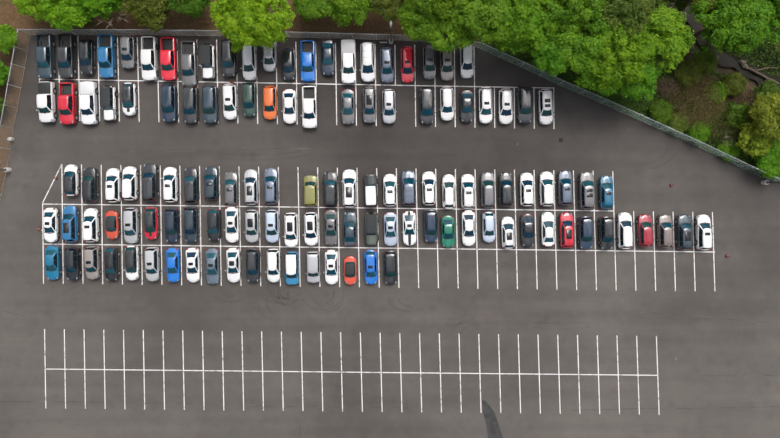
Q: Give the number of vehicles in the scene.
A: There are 124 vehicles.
